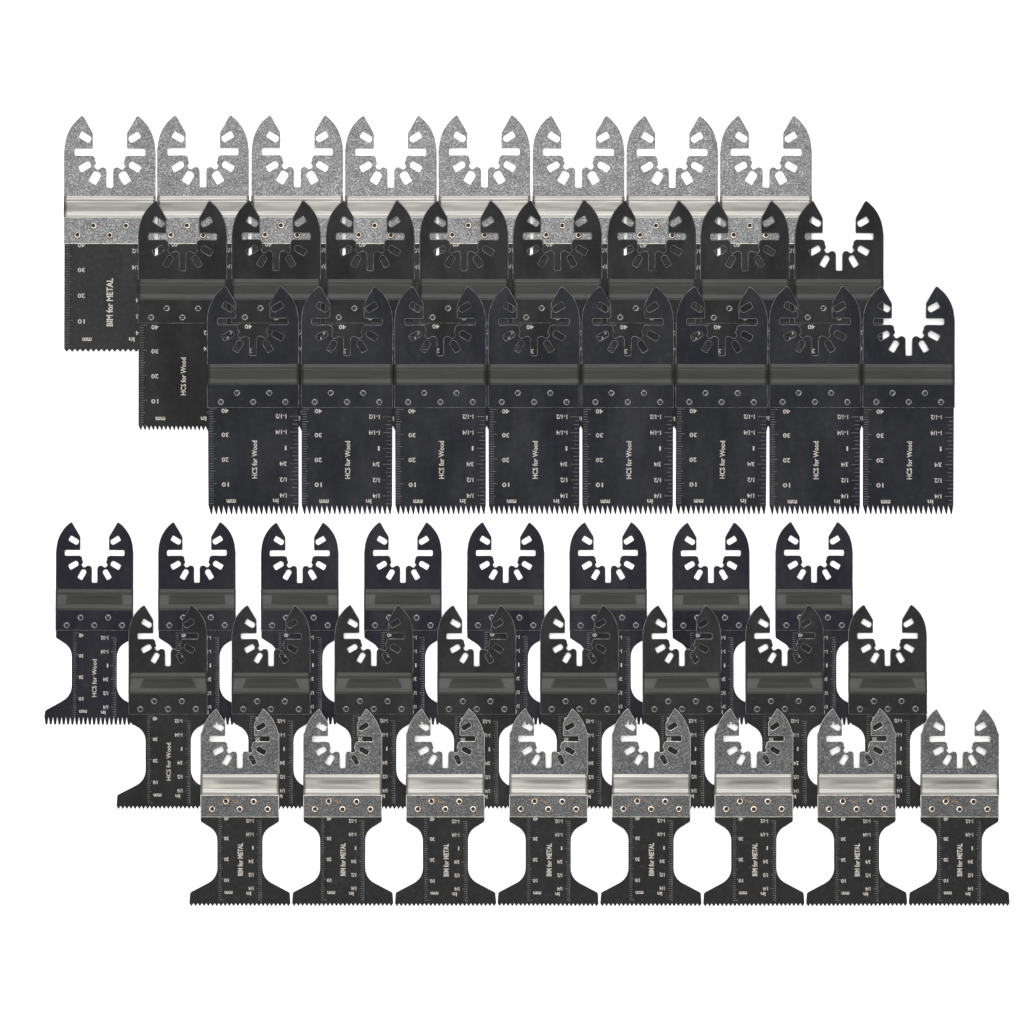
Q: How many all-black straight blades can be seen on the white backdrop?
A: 16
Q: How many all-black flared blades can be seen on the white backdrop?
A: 16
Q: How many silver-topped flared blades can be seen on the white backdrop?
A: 8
